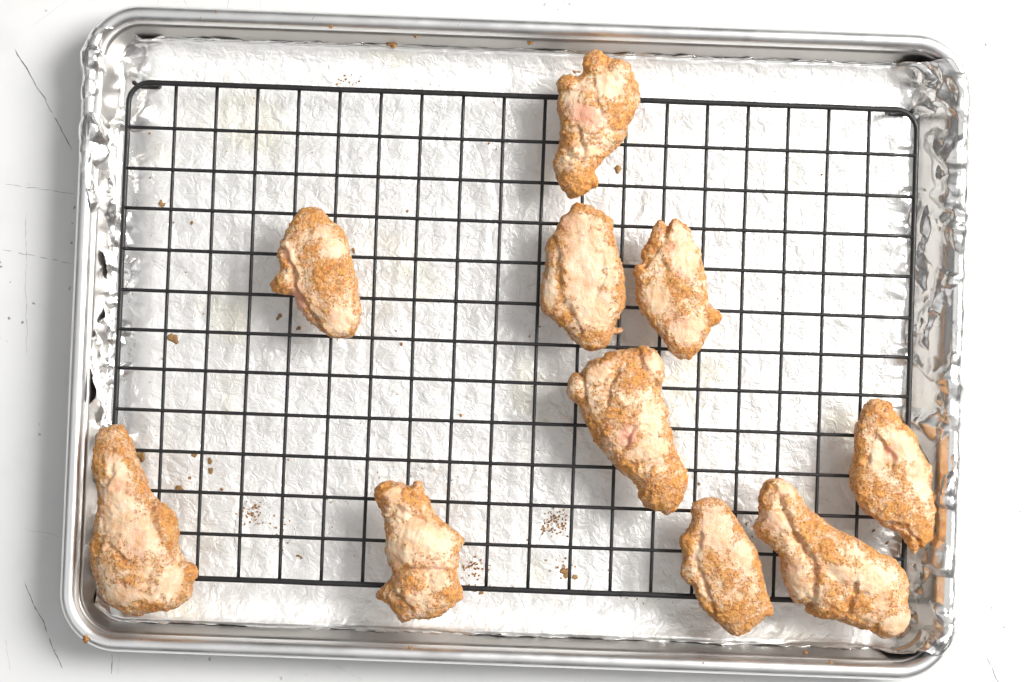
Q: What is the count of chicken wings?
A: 10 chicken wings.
